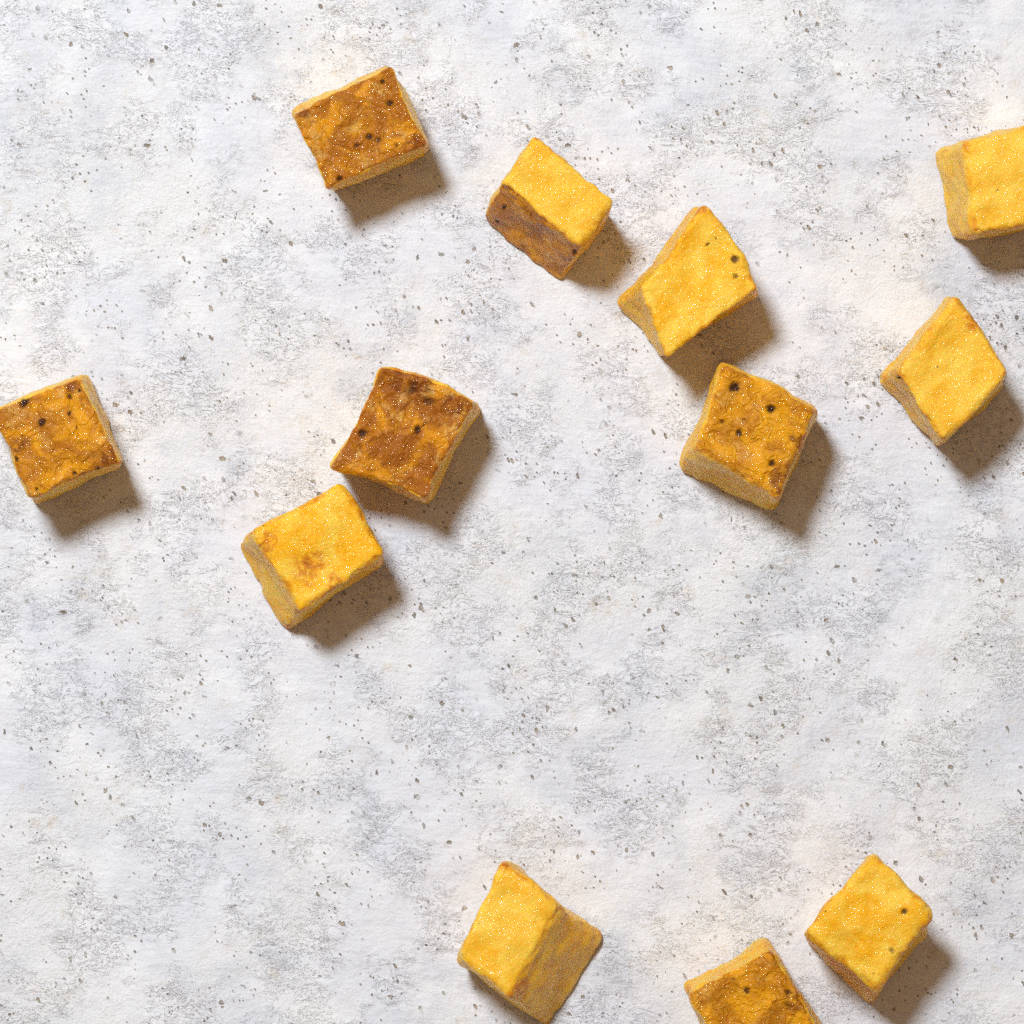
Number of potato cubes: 12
